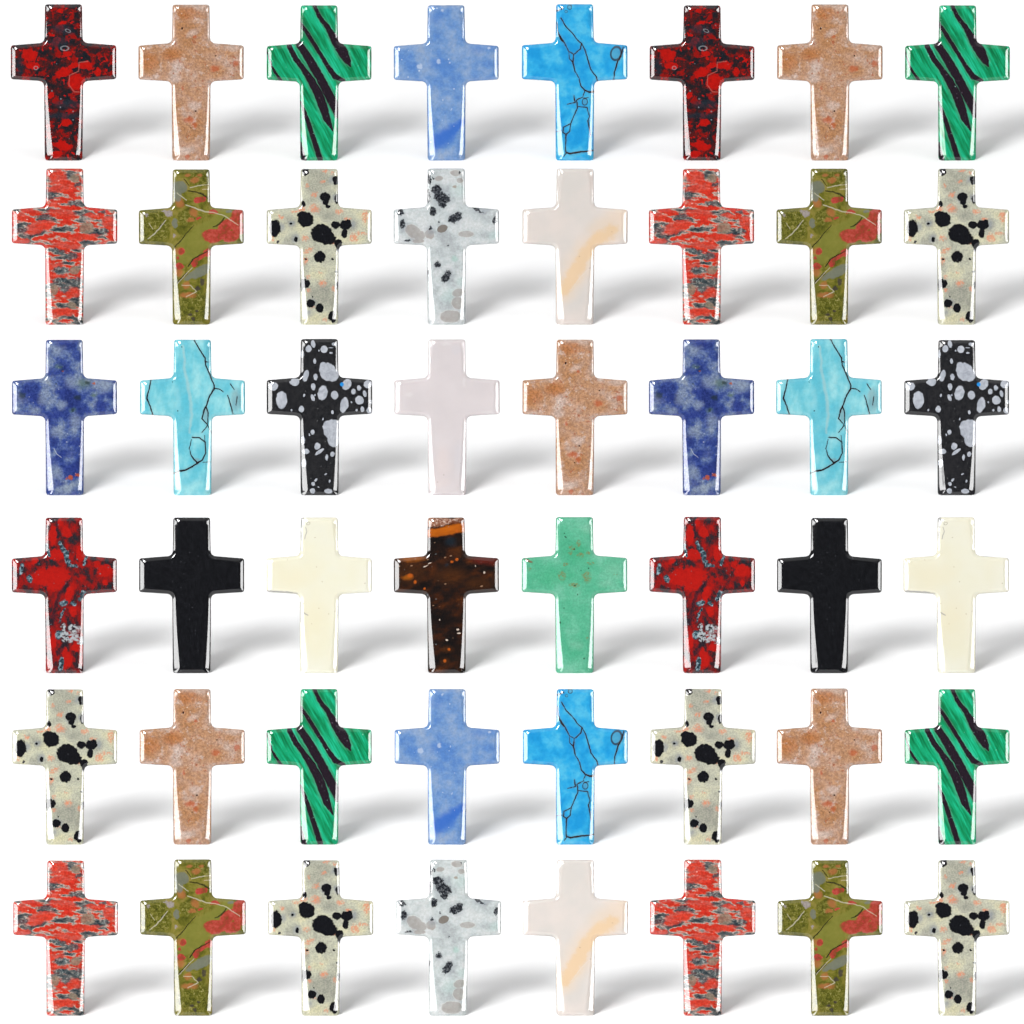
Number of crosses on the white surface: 48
